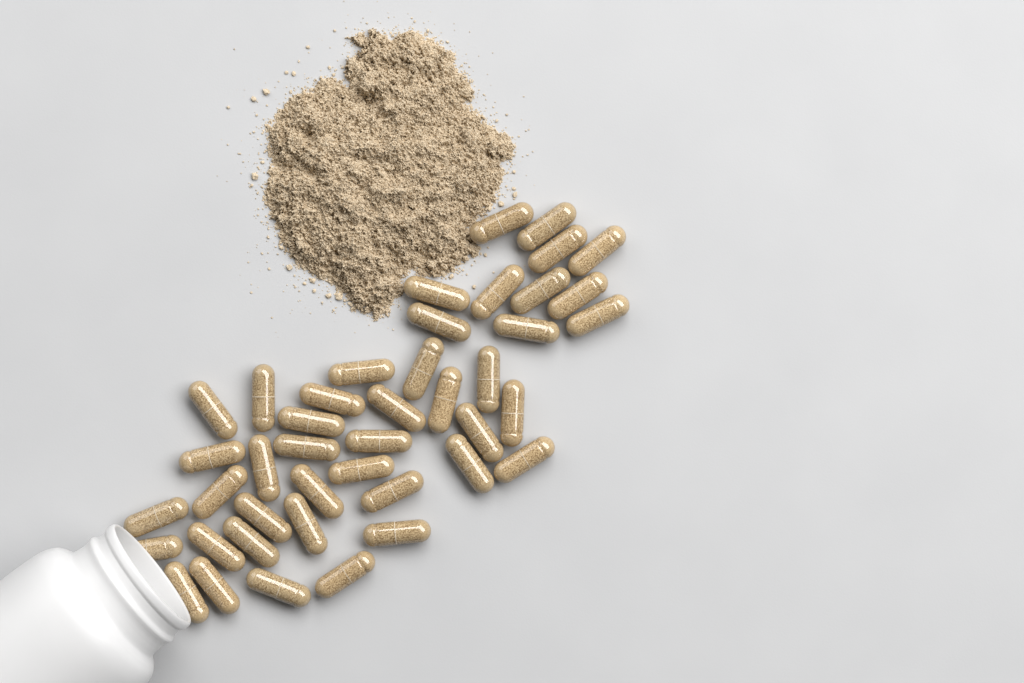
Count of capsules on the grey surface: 43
